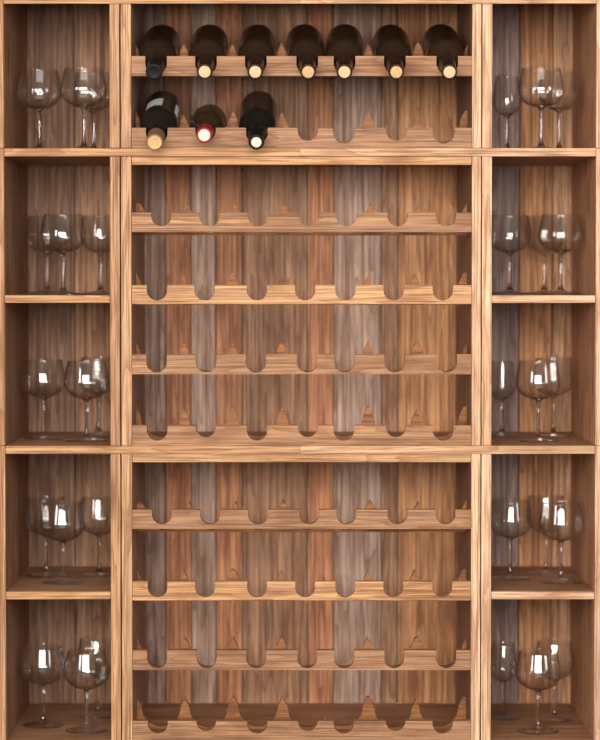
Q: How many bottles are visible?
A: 10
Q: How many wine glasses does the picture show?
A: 30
